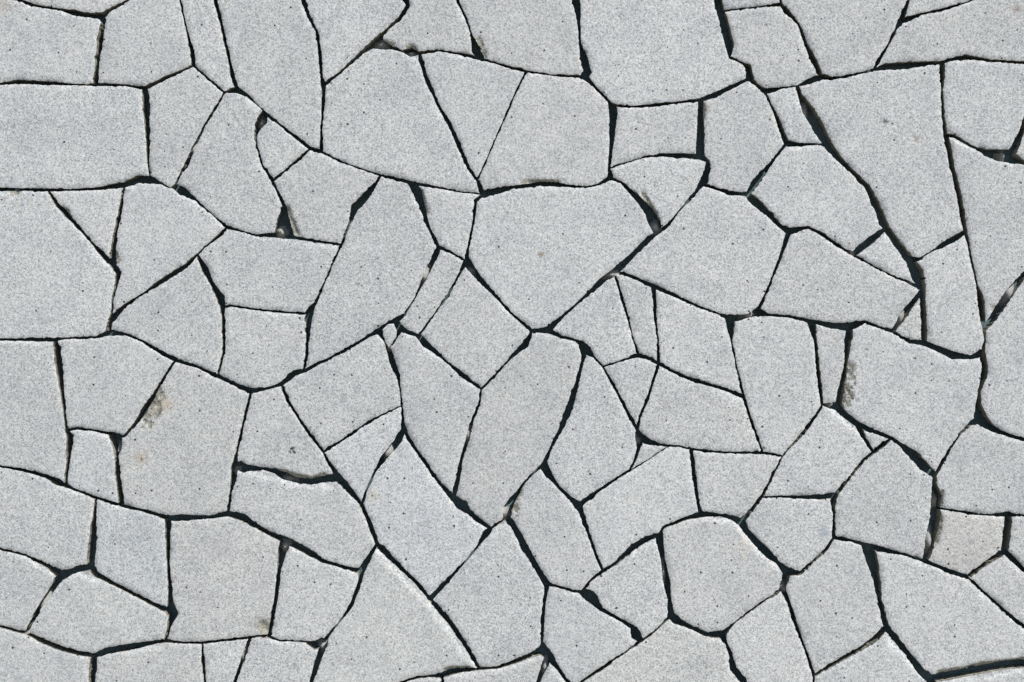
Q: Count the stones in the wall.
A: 105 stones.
